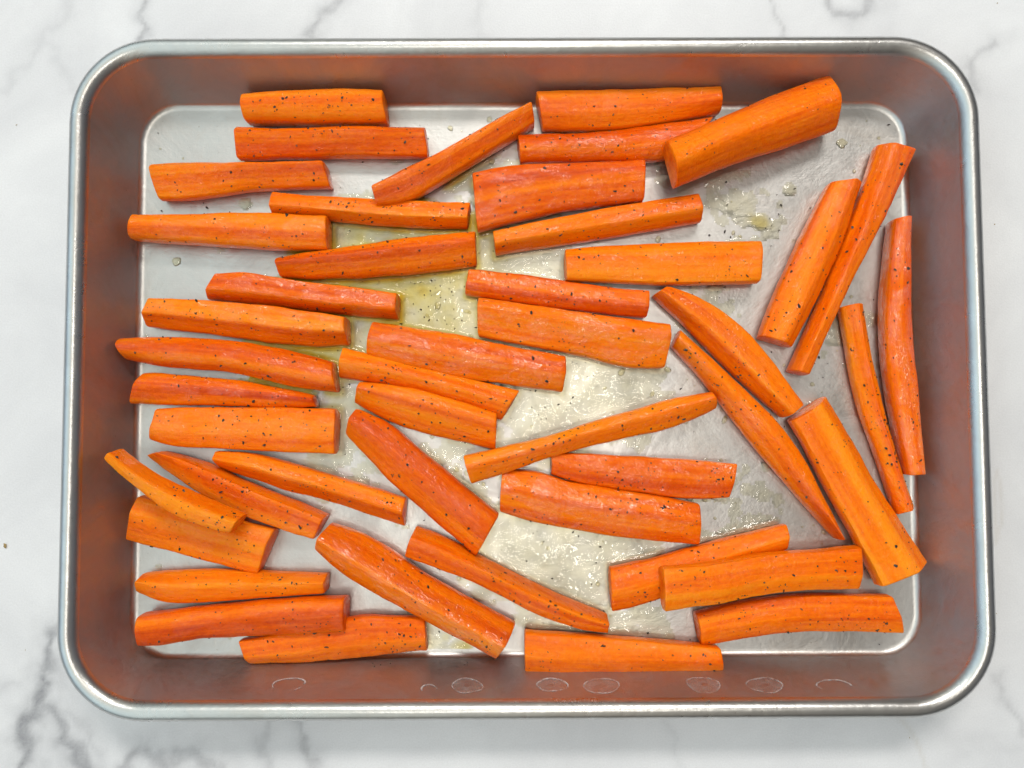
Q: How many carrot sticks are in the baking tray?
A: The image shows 47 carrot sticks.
